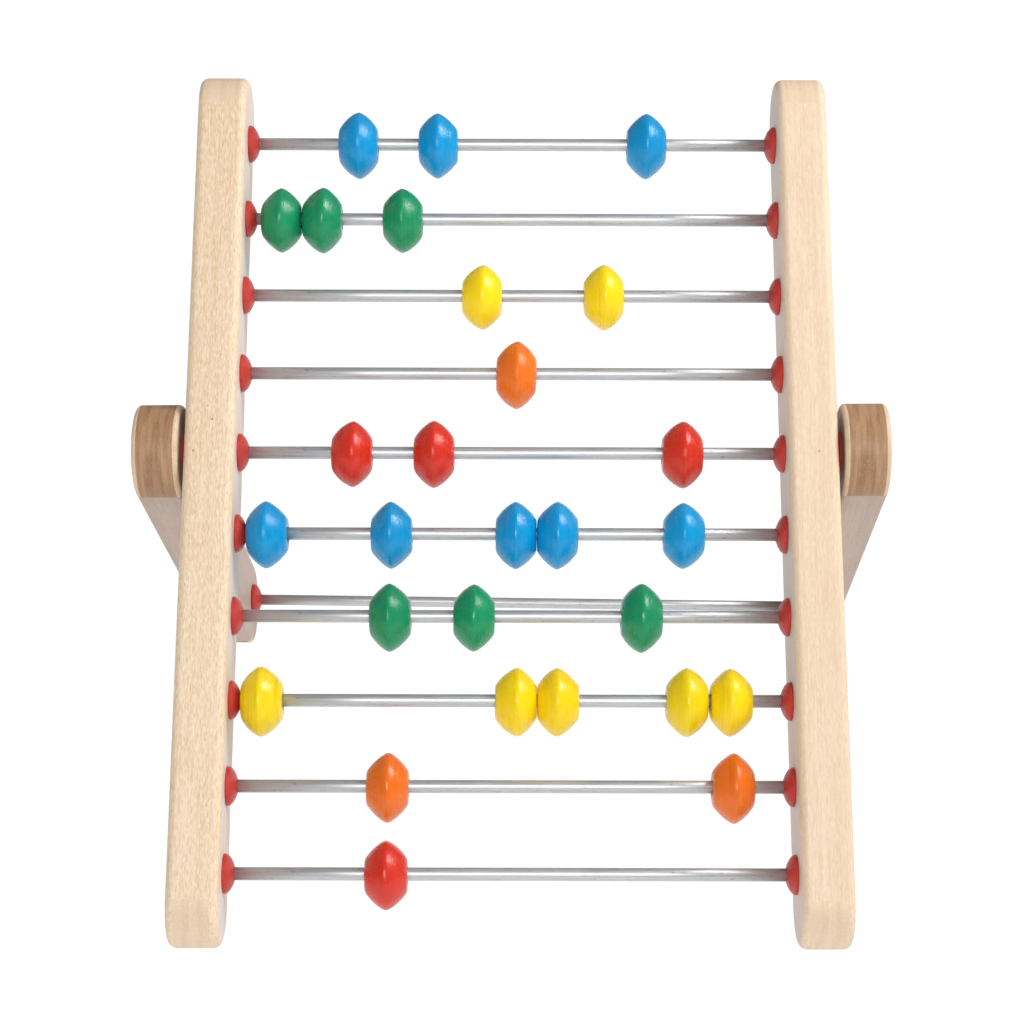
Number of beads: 28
